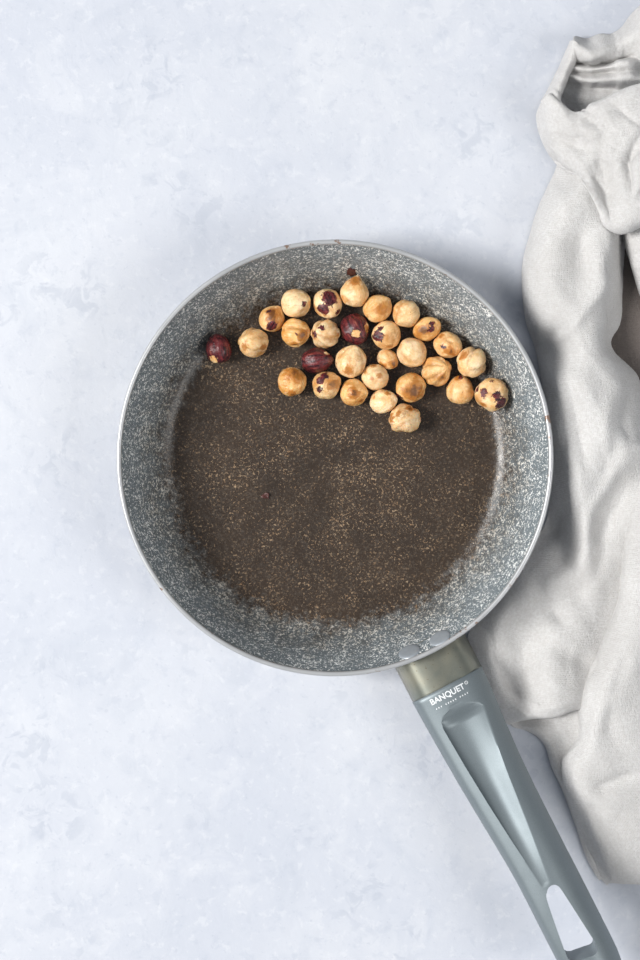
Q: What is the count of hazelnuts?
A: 29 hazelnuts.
